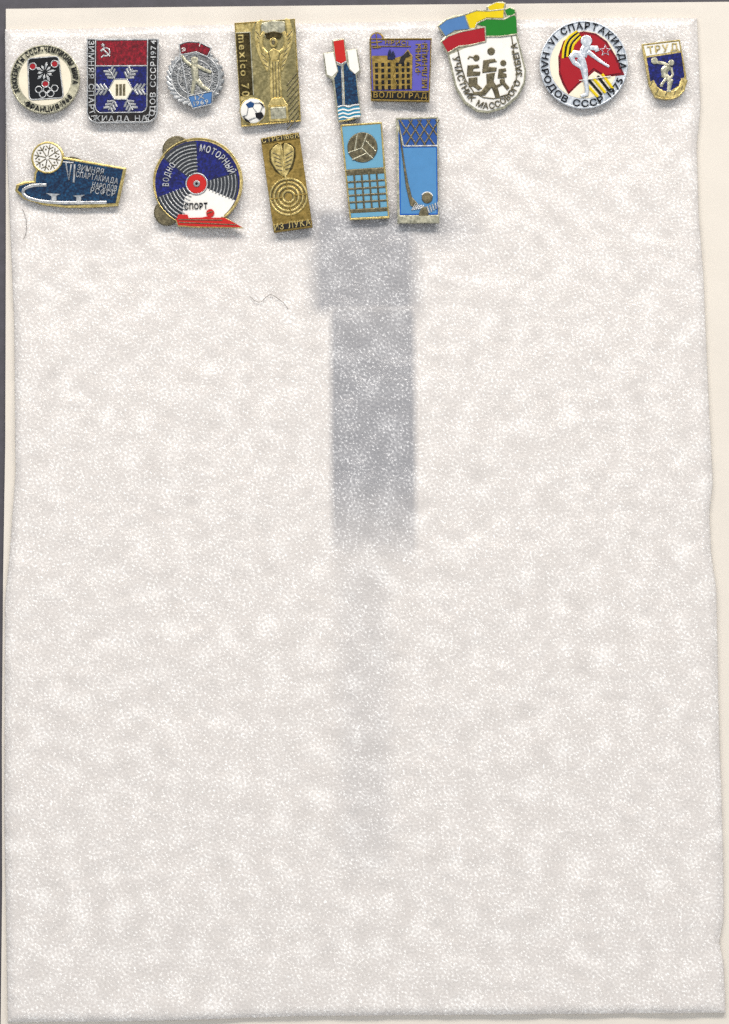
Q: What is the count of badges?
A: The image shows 14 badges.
